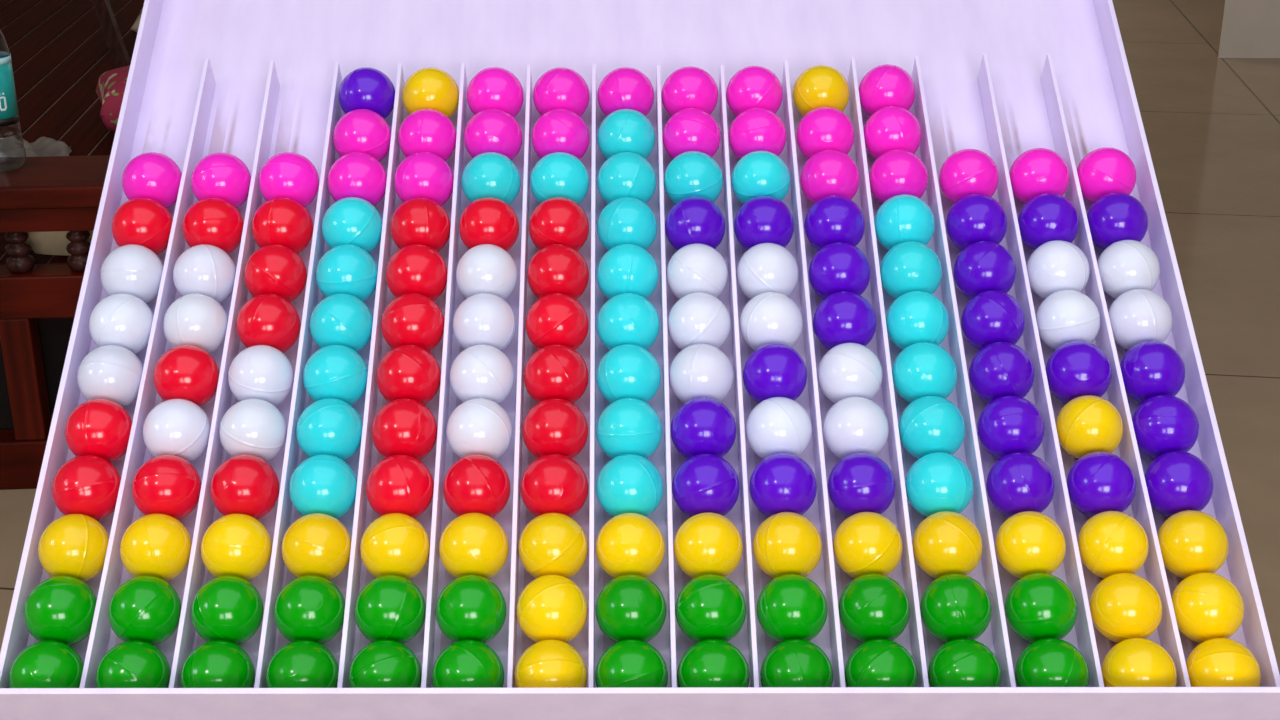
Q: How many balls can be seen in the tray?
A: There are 168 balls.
